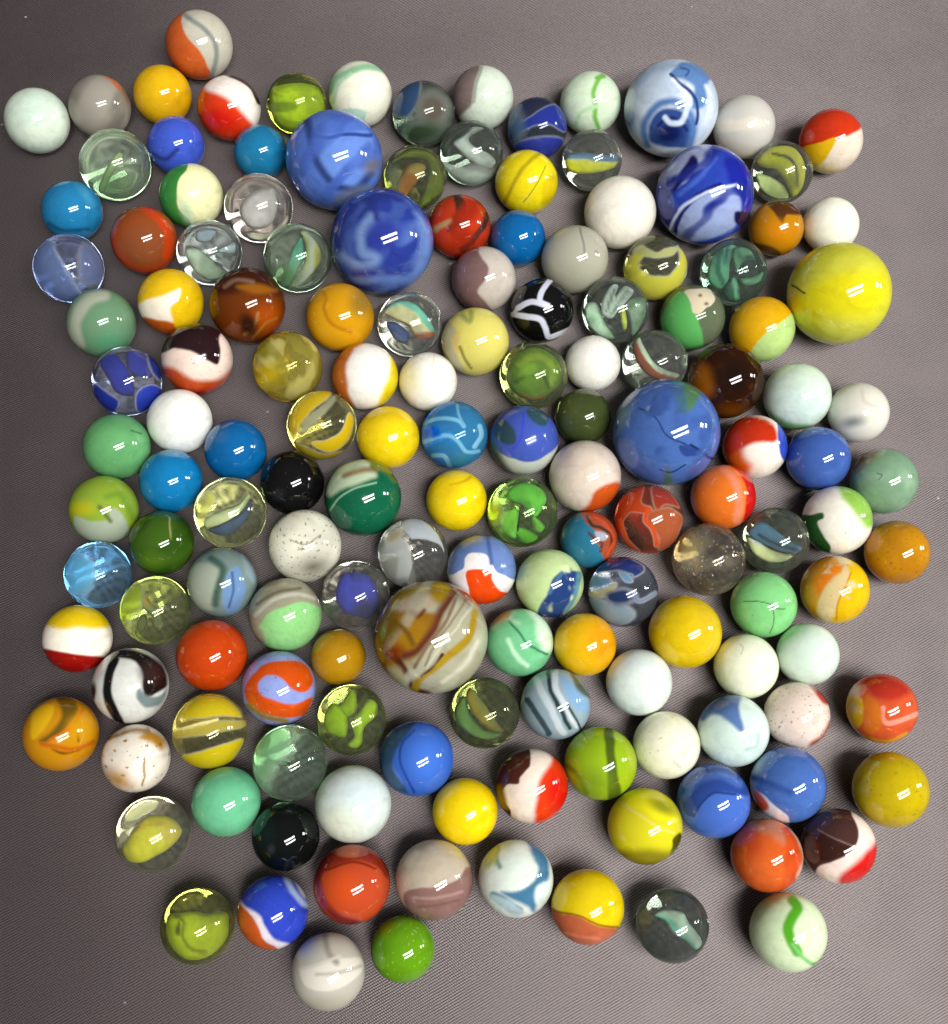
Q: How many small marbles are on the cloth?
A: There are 143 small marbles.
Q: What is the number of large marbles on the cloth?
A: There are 7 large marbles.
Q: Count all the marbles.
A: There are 150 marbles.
